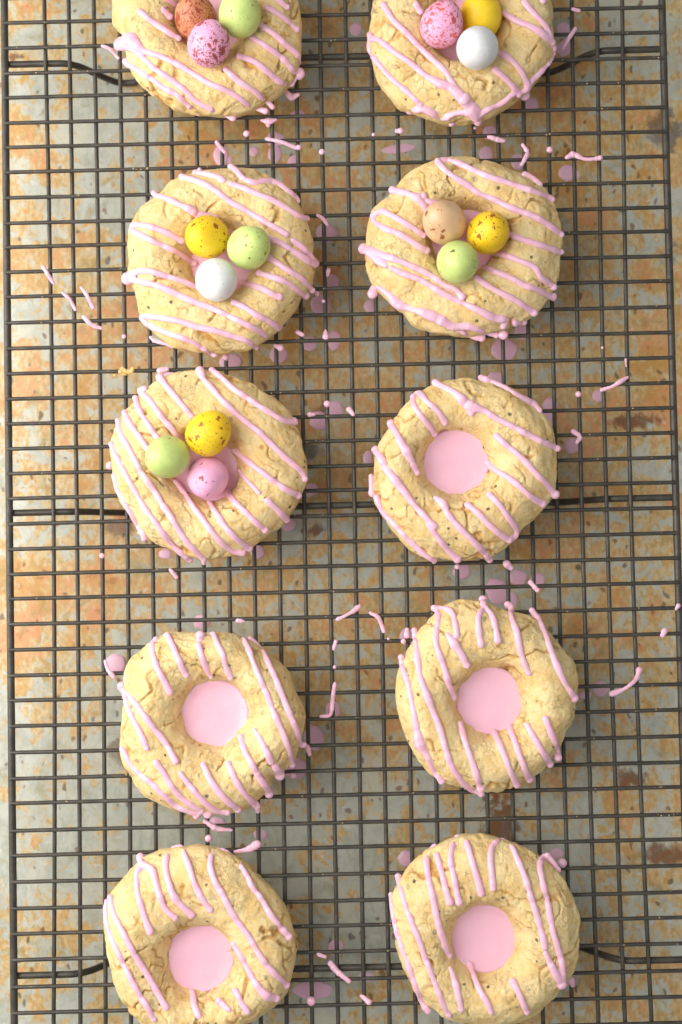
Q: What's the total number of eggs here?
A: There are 15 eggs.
